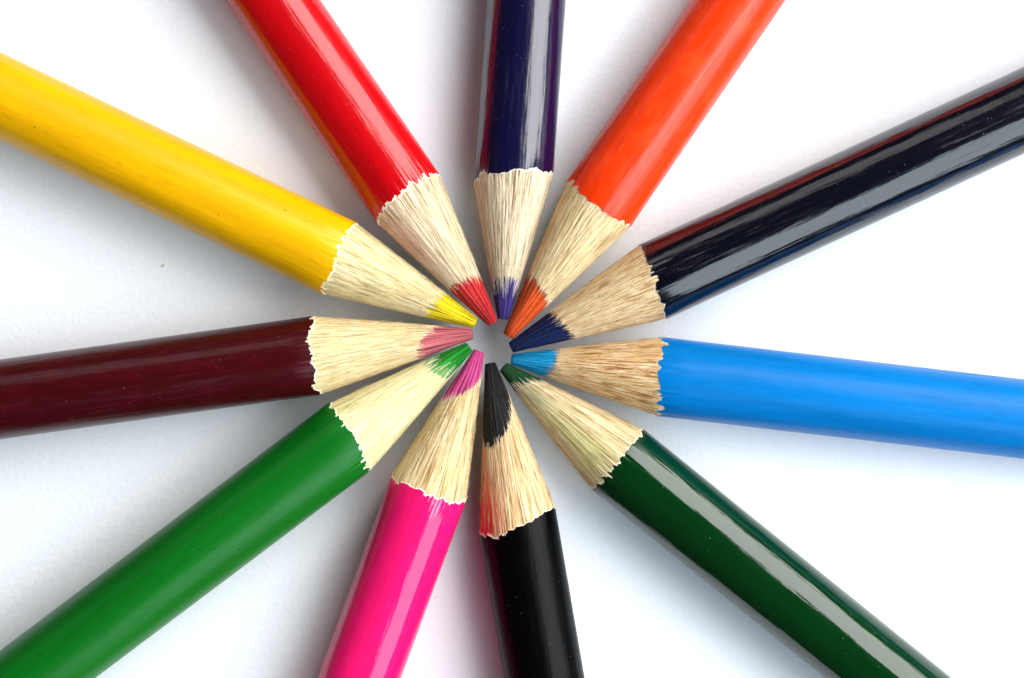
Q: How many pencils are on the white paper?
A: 11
